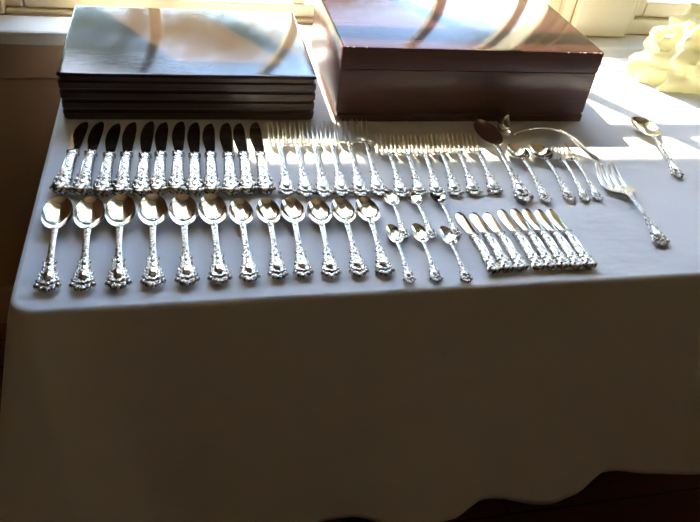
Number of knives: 20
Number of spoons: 22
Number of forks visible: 15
